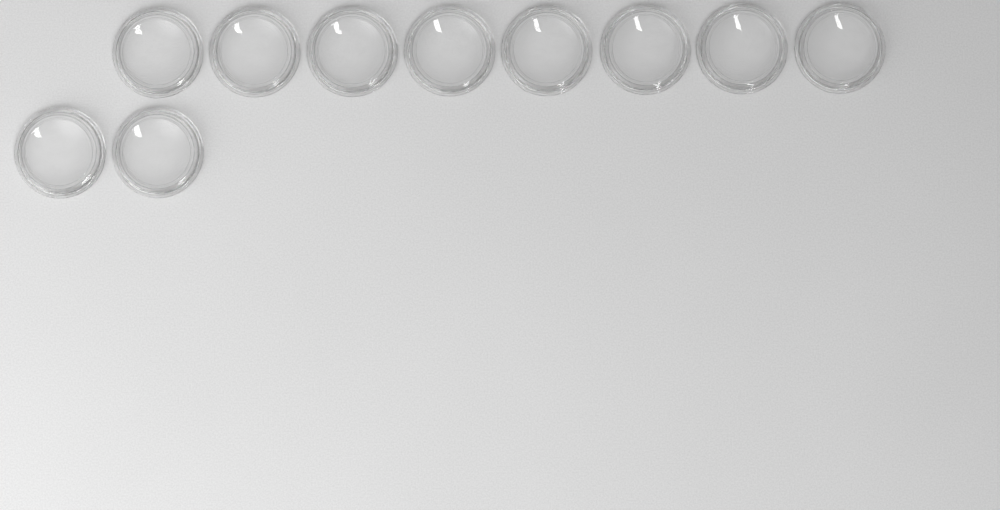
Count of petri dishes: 10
